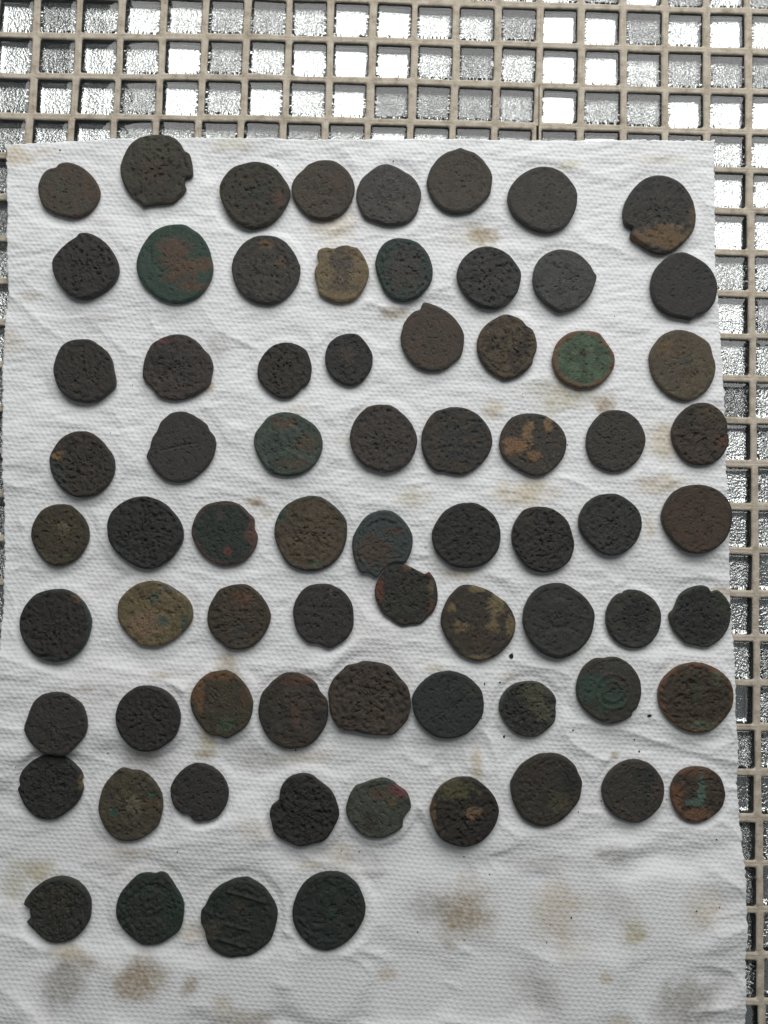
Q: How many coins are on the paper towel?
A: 72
